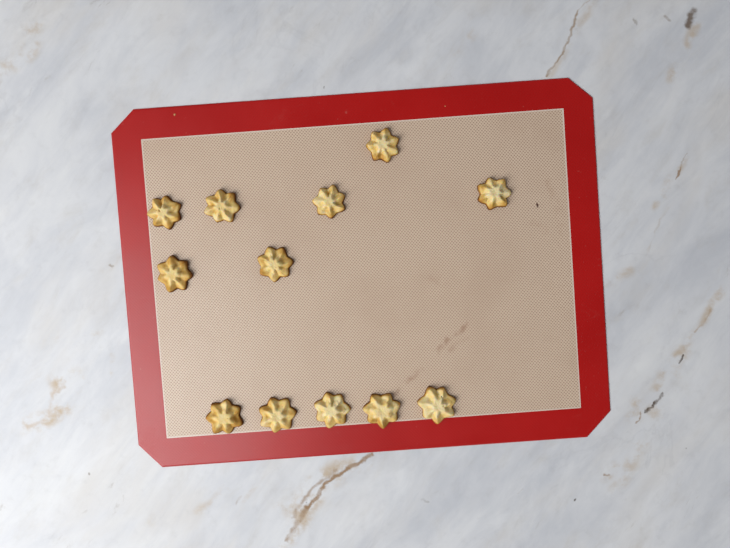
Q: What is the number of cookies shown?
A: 12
